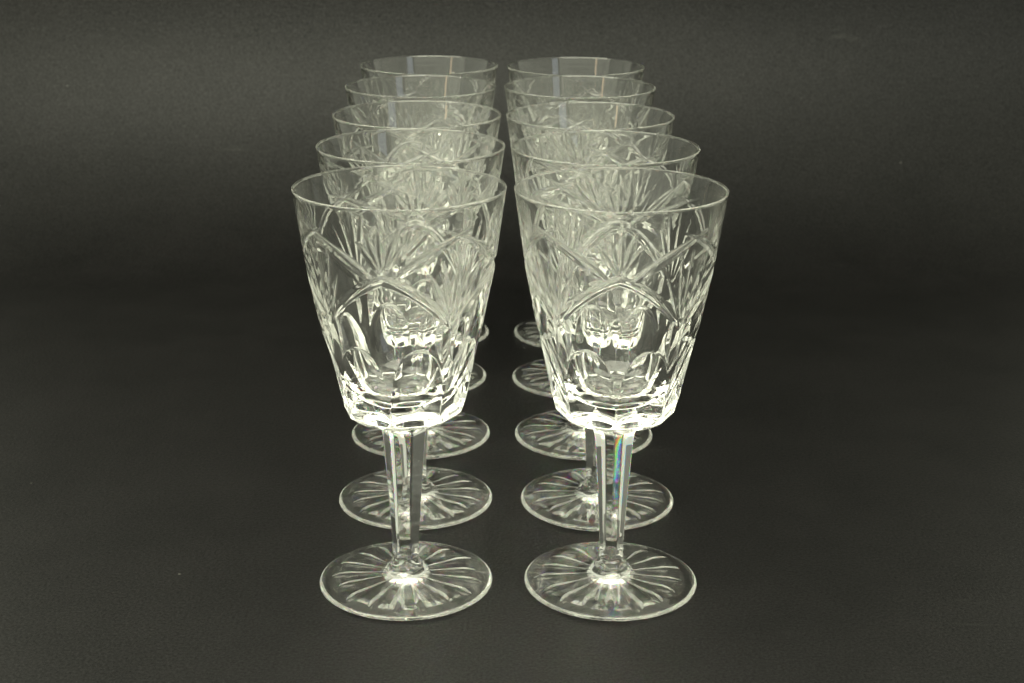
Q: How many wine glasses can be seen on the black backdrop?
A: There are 10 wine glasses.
